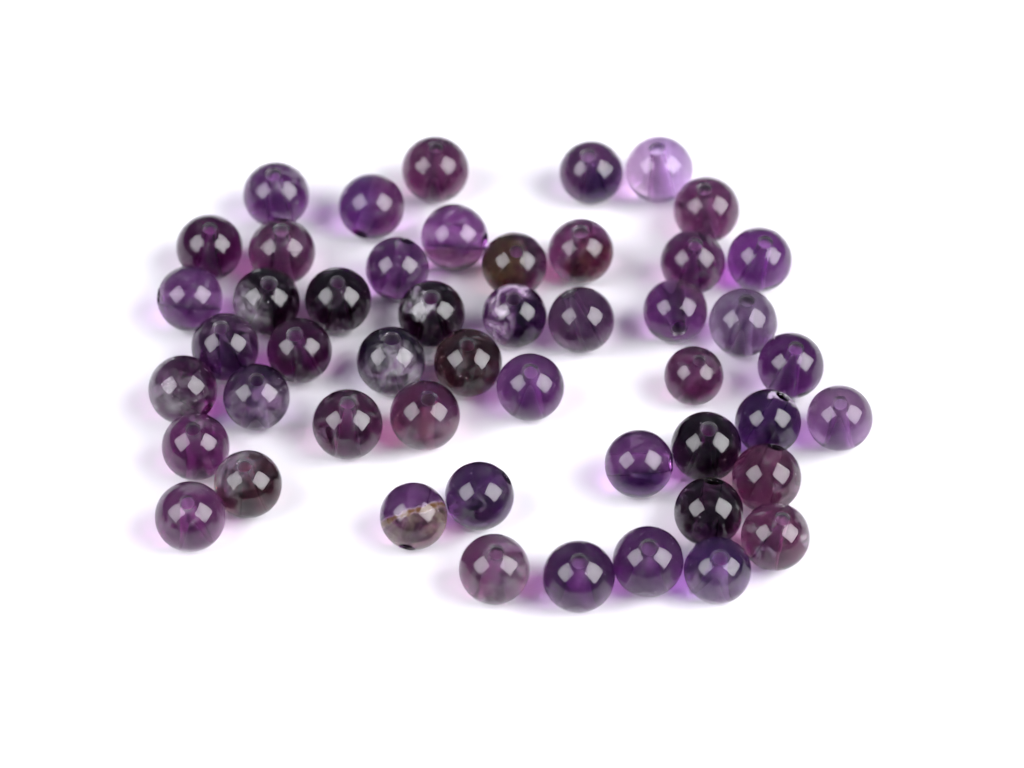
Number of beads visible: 49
